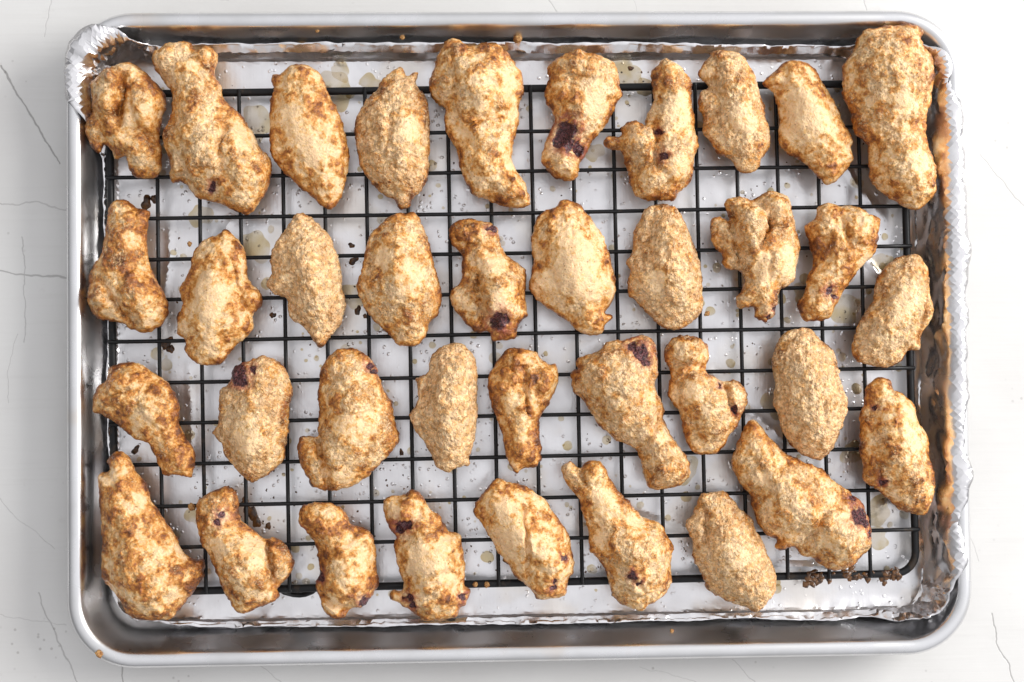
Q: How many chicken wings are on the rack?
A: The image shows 37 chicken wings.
